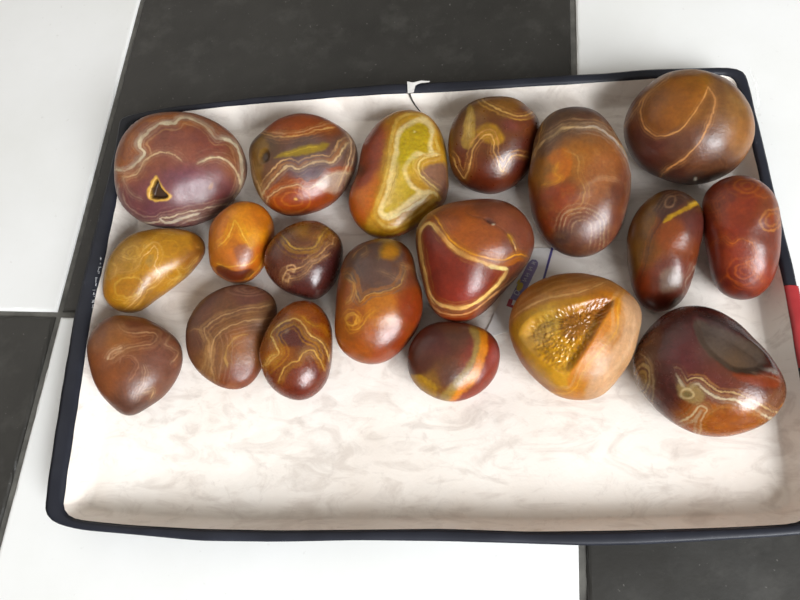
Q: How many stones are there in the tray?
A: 19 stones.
